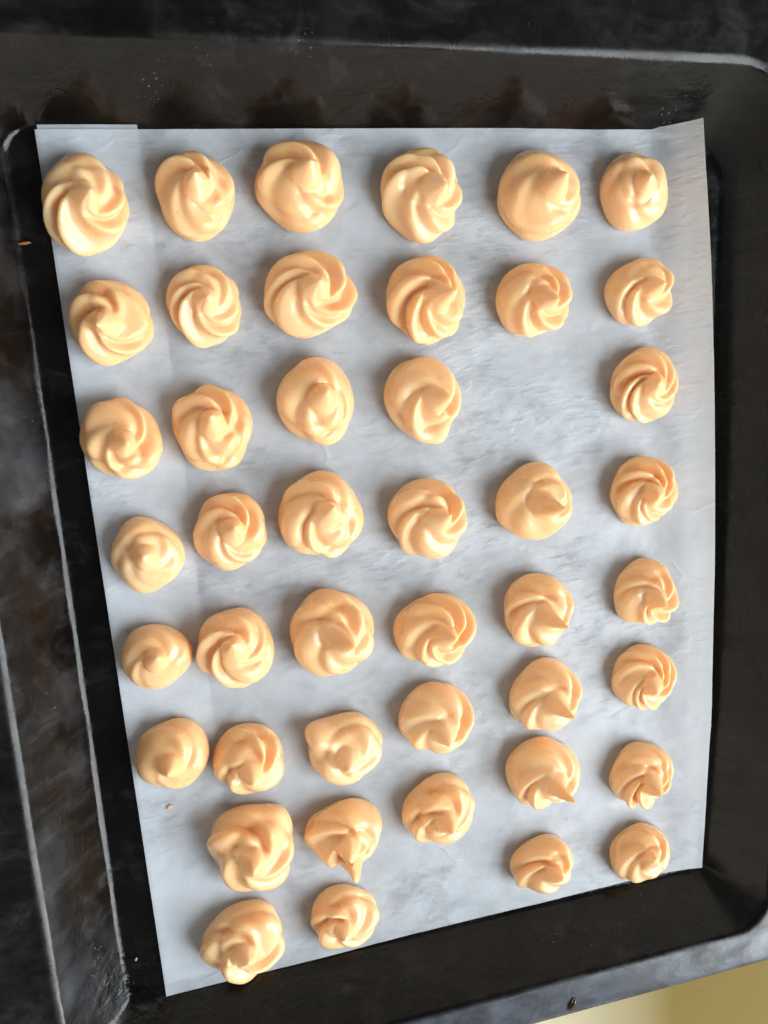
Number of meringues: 44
